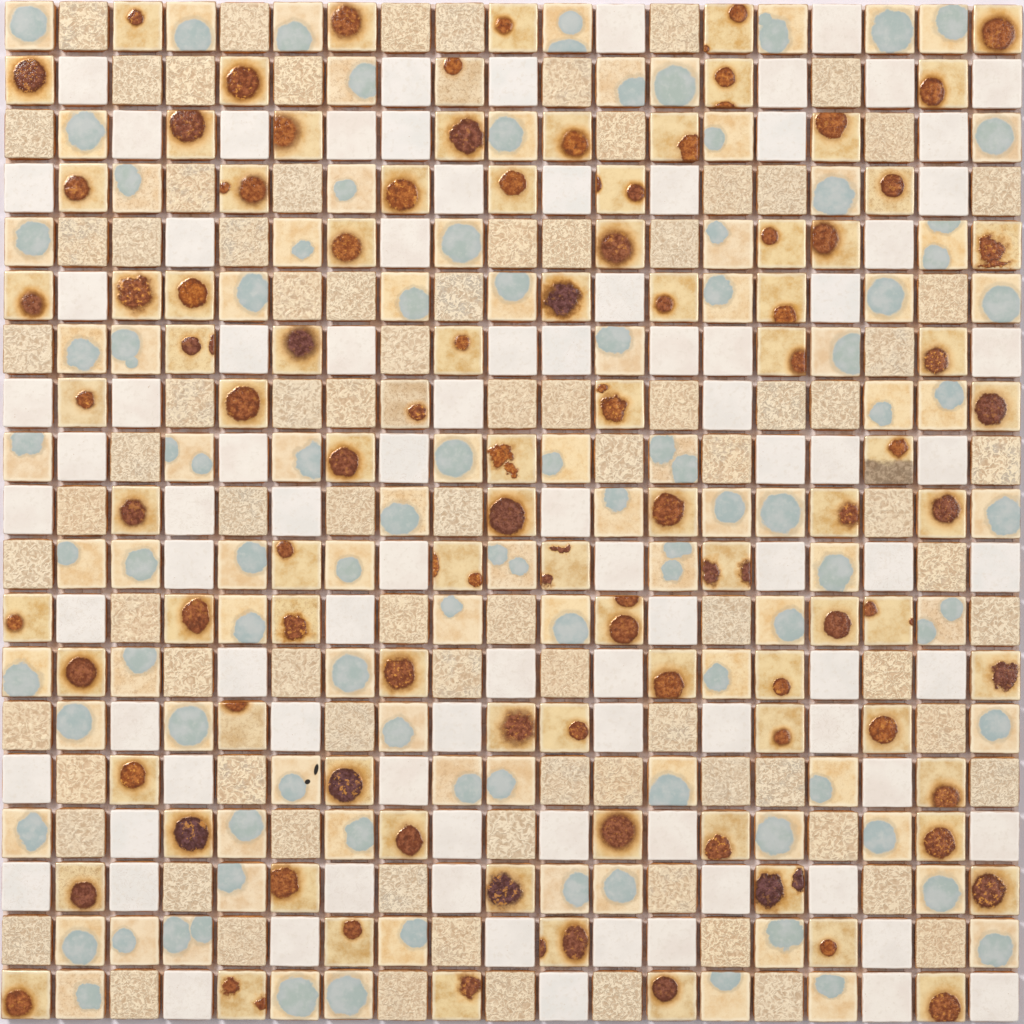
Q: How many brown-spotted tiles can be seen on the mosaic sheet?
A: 92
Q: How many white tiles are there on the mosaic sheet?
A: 90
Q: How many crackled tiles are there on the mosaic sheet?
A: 89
